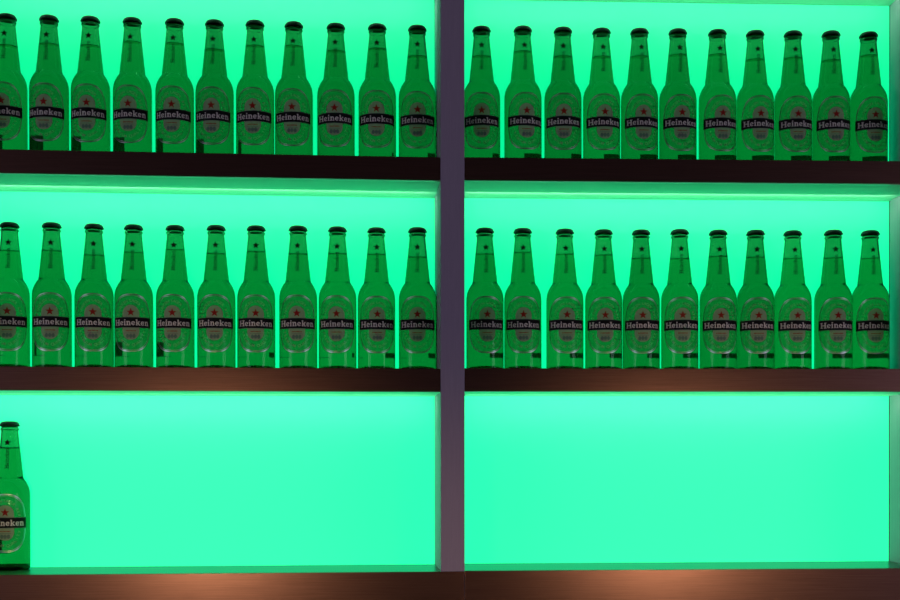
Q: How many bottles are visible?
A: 45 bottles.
